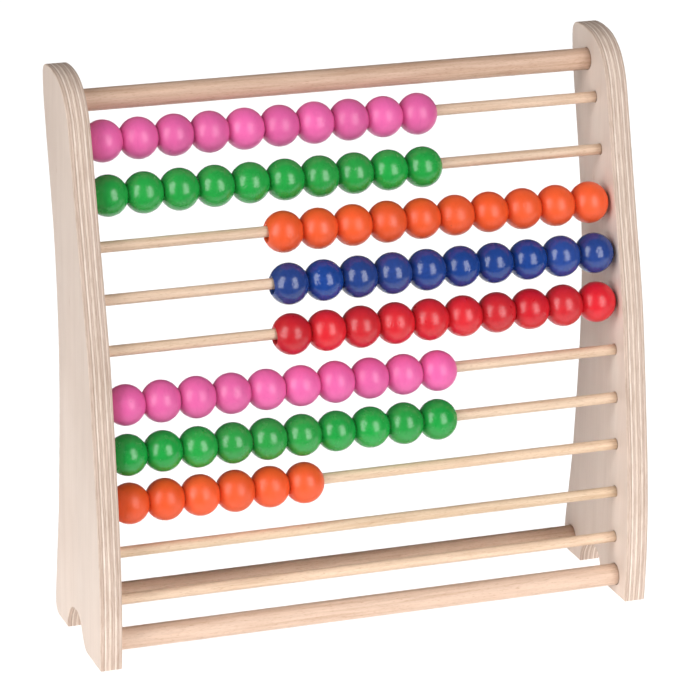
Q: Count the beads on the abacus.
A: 76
